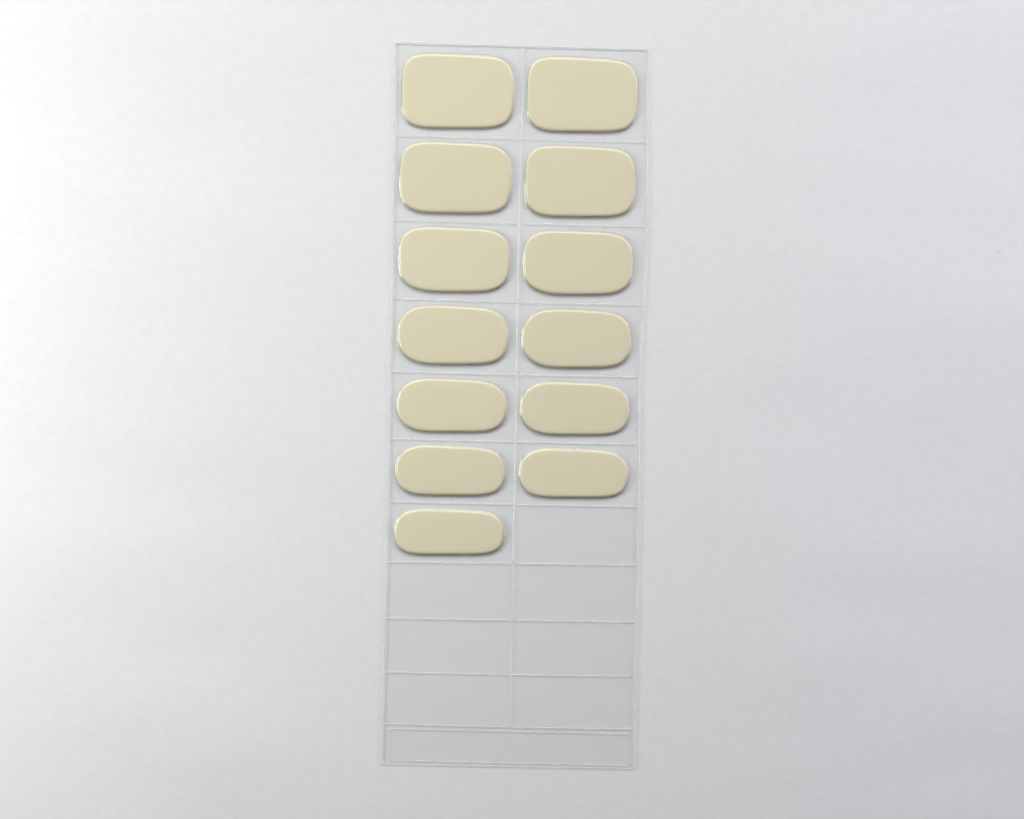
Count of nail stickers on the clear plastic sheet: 13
